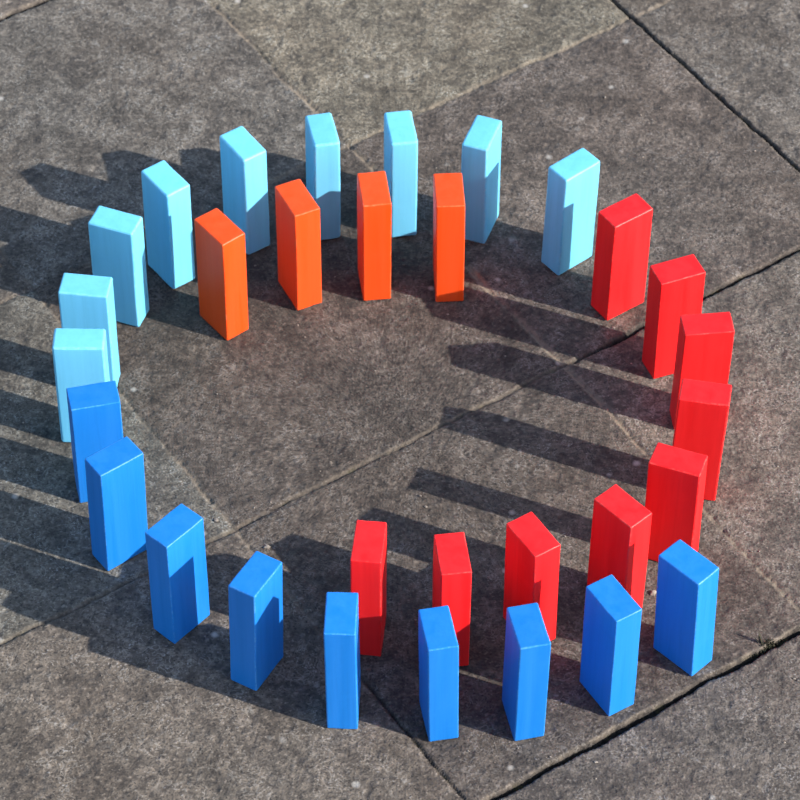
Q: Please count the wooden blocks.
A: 31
